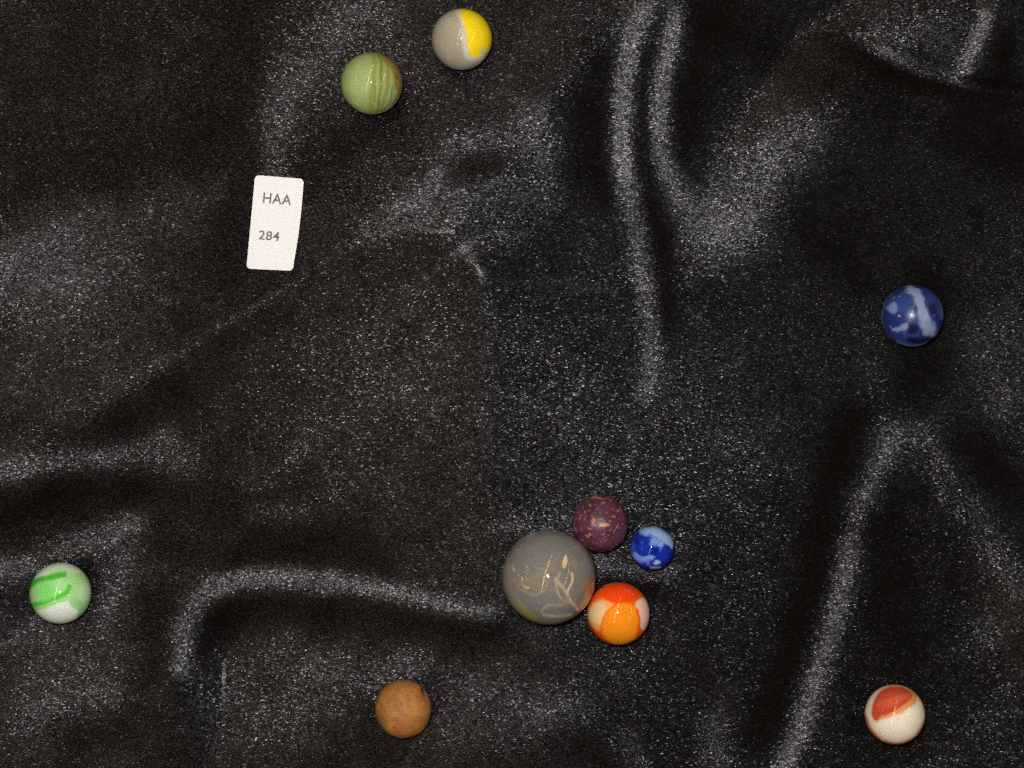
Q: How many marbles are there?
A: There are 10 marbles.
